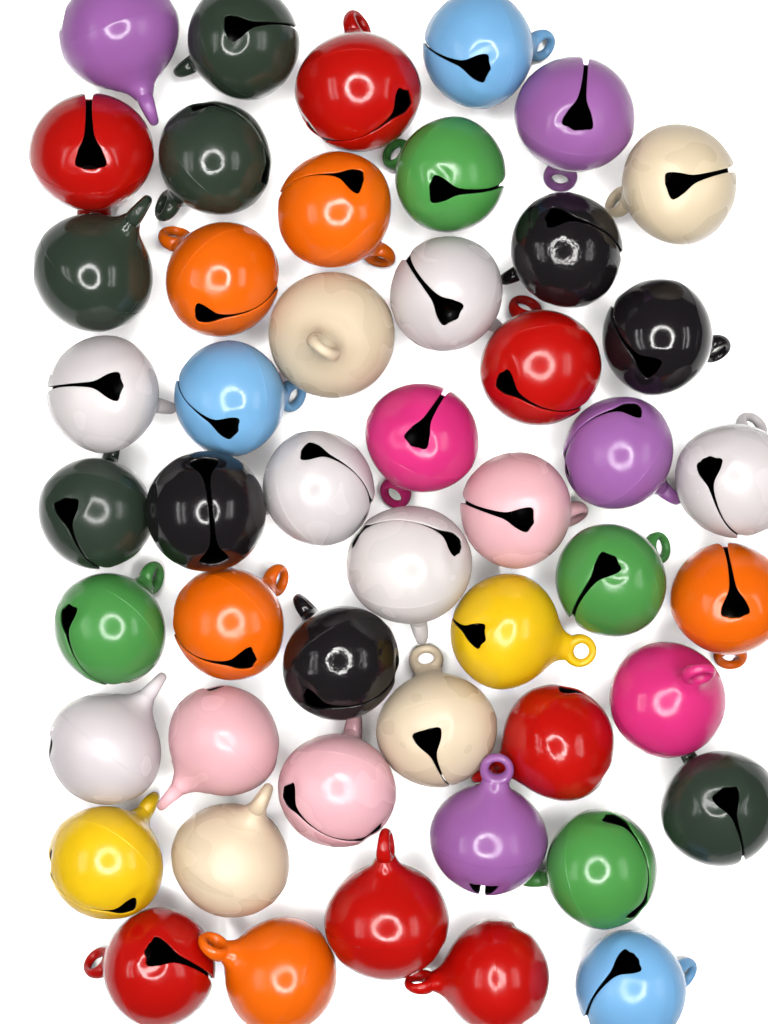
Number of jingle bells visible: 49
